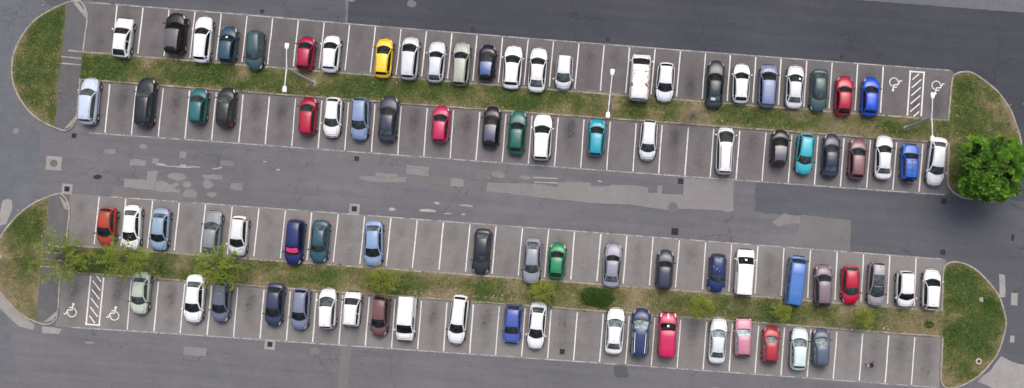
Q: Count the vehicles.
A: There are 87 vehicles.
